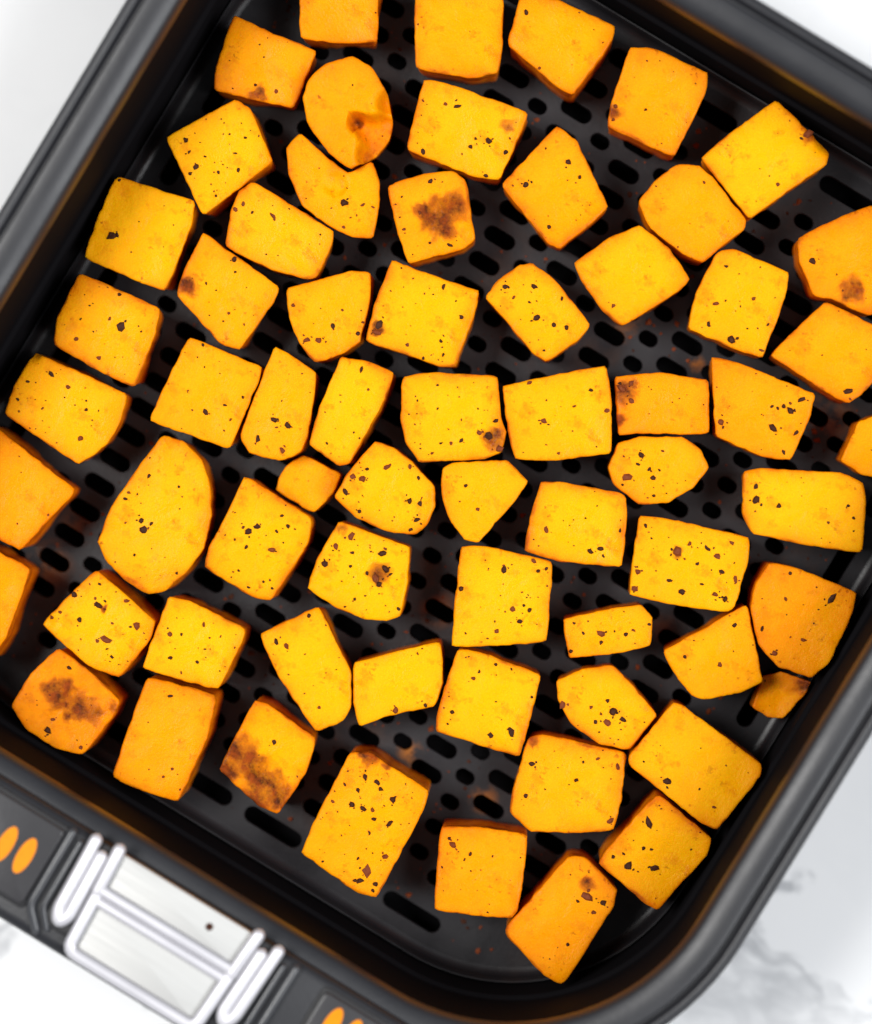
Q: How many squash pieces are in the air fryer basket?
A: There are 65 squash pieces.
